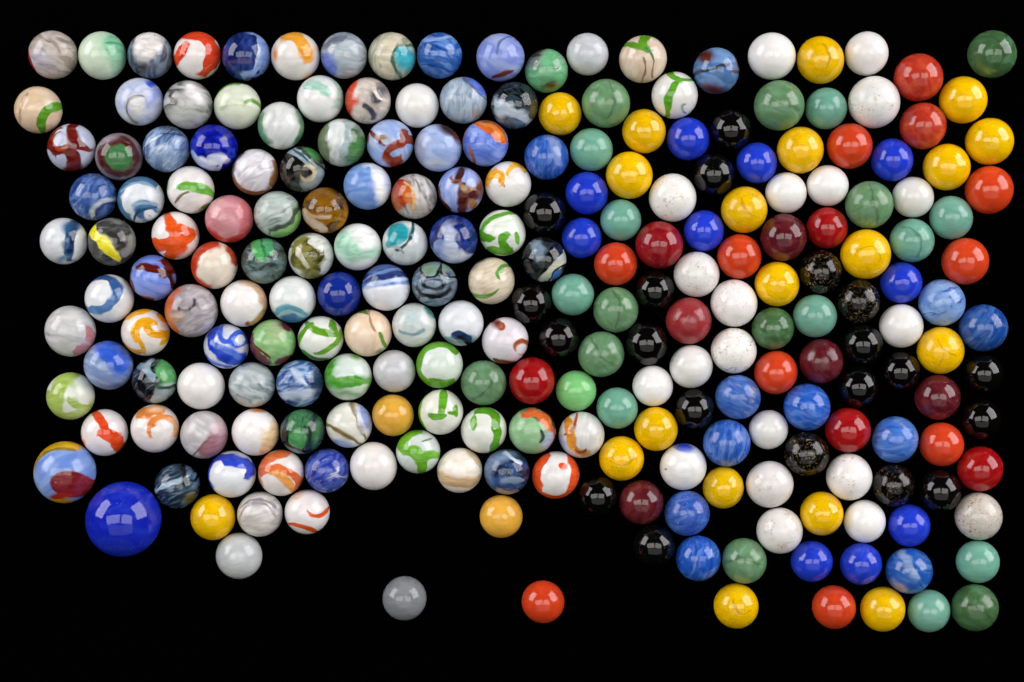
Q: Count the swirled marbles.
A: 110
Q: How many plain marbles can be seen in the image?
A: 121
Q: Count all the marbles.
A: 231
